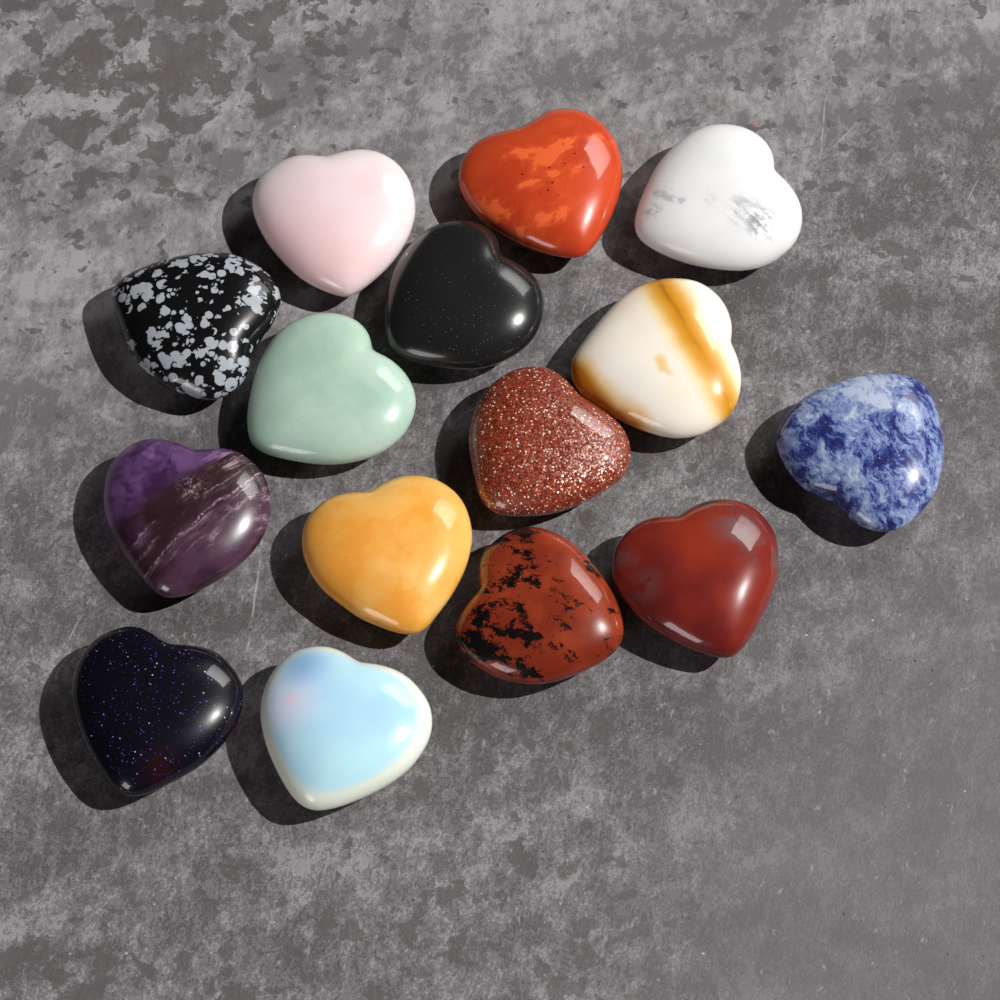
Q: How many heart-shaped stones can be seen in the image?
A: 15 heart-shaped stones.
